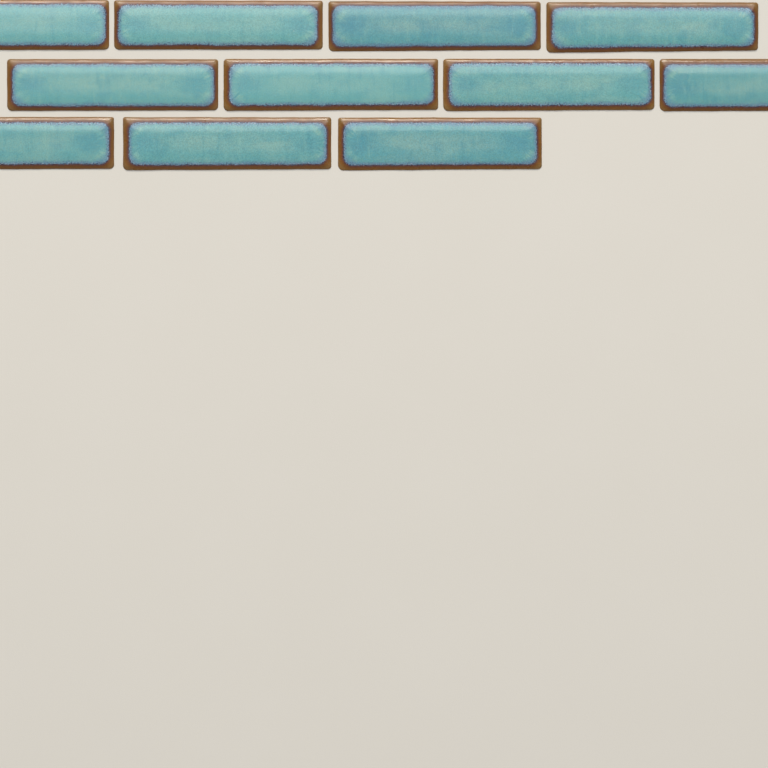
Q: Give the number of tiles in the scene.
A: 11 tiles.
